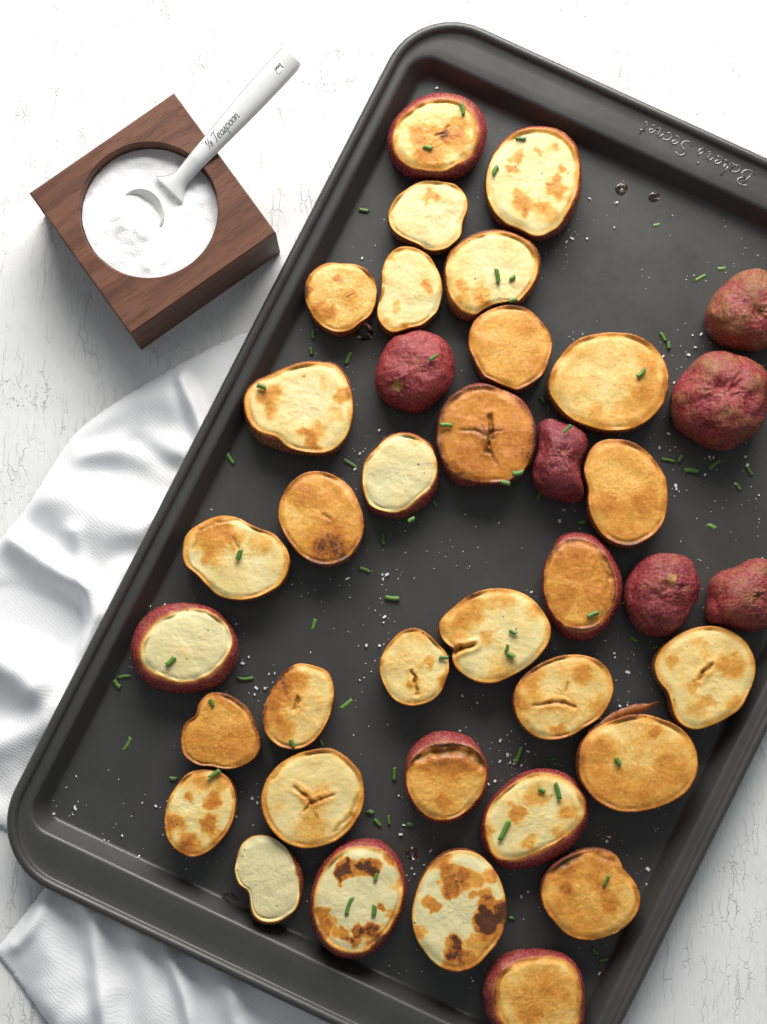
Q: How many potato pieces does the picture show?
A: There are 38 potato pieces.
